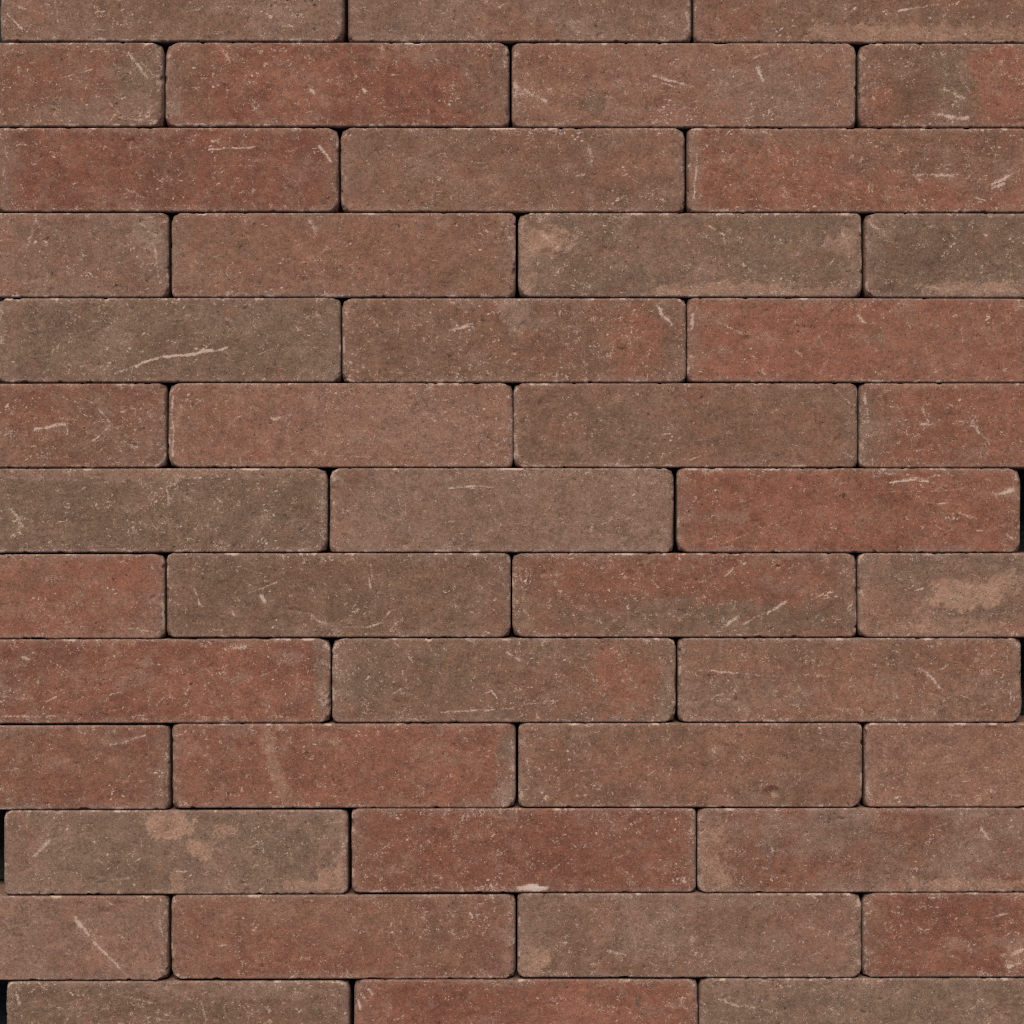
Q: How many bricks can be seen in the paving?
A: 45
